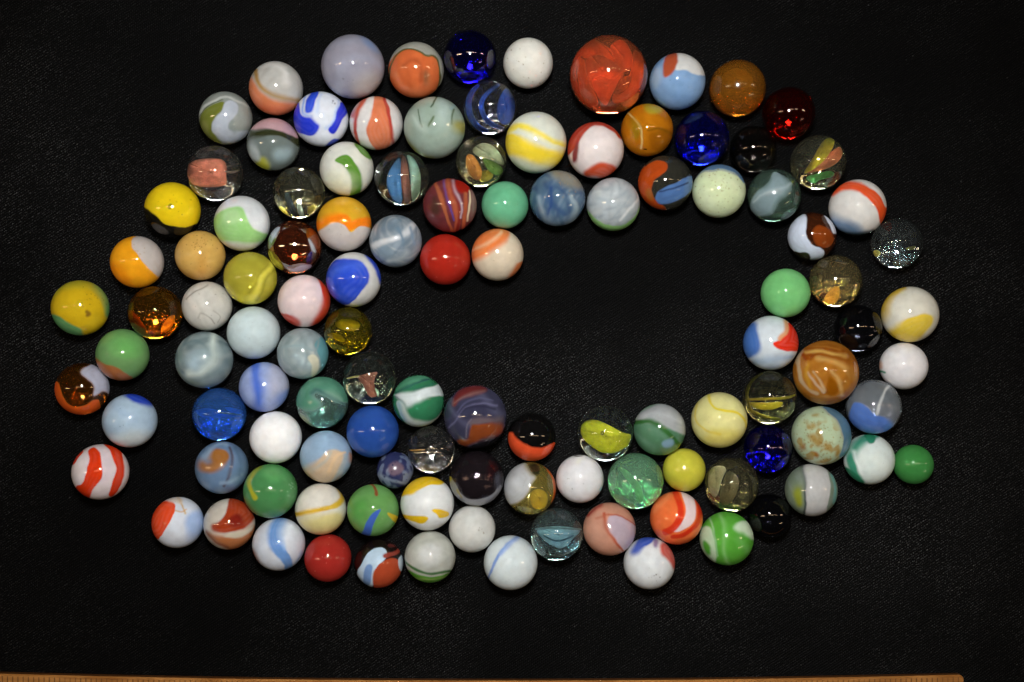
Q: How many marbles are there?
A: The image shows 113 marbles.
